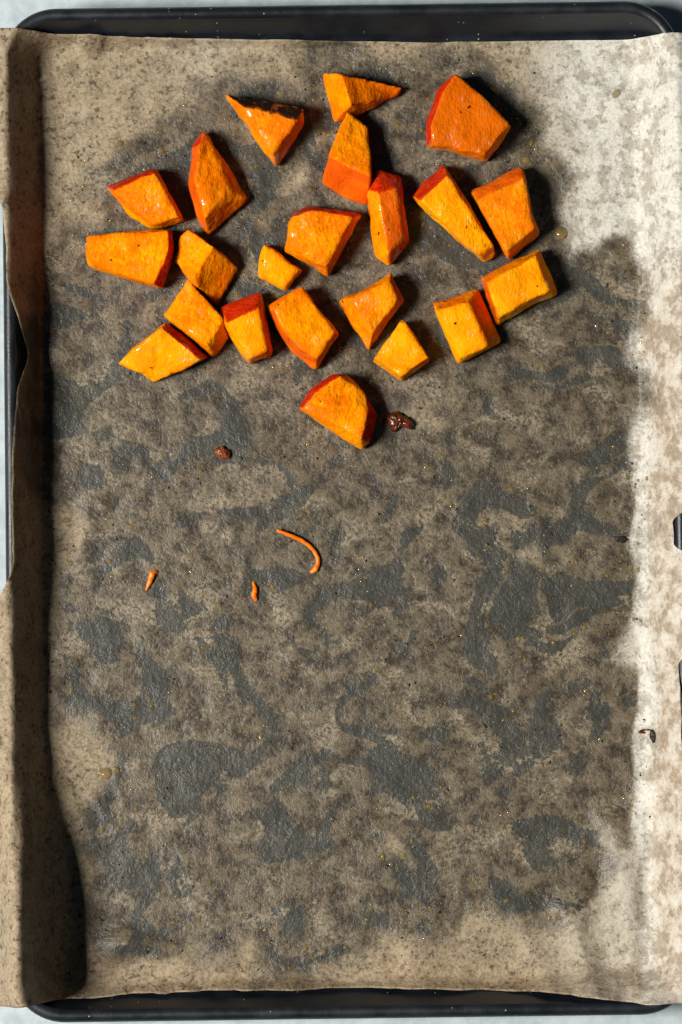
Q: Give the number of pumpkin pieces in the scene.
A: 22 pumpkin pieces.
